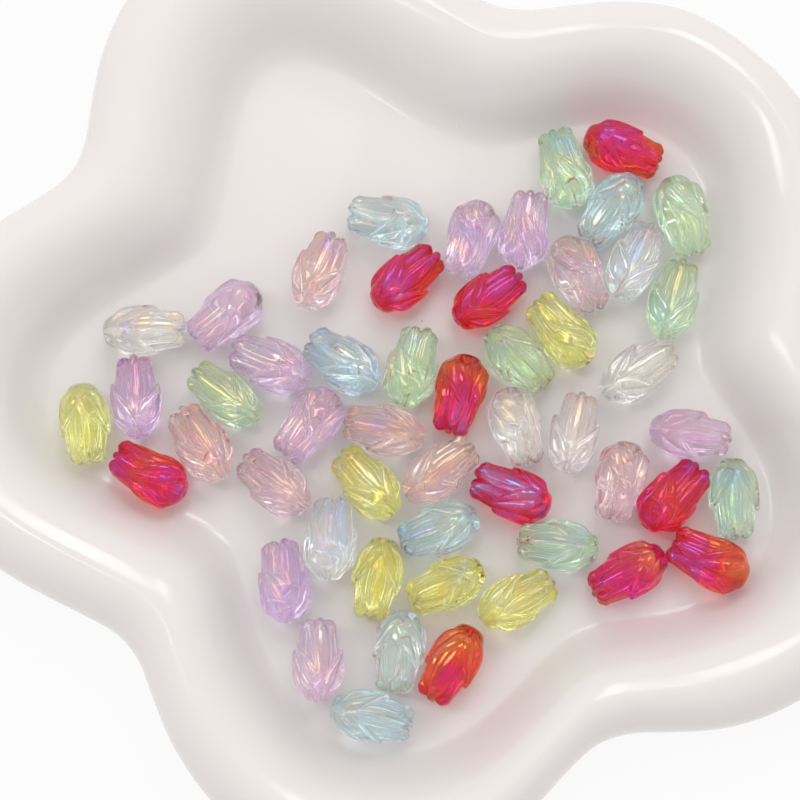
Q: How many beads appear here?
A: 52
